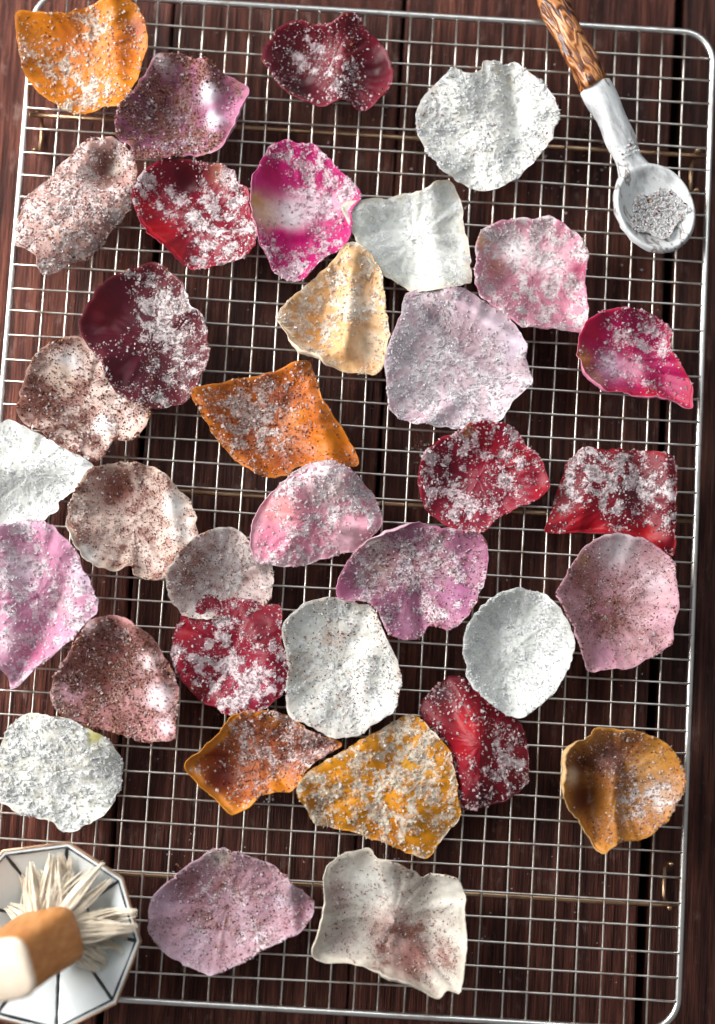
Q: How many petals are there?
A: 35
